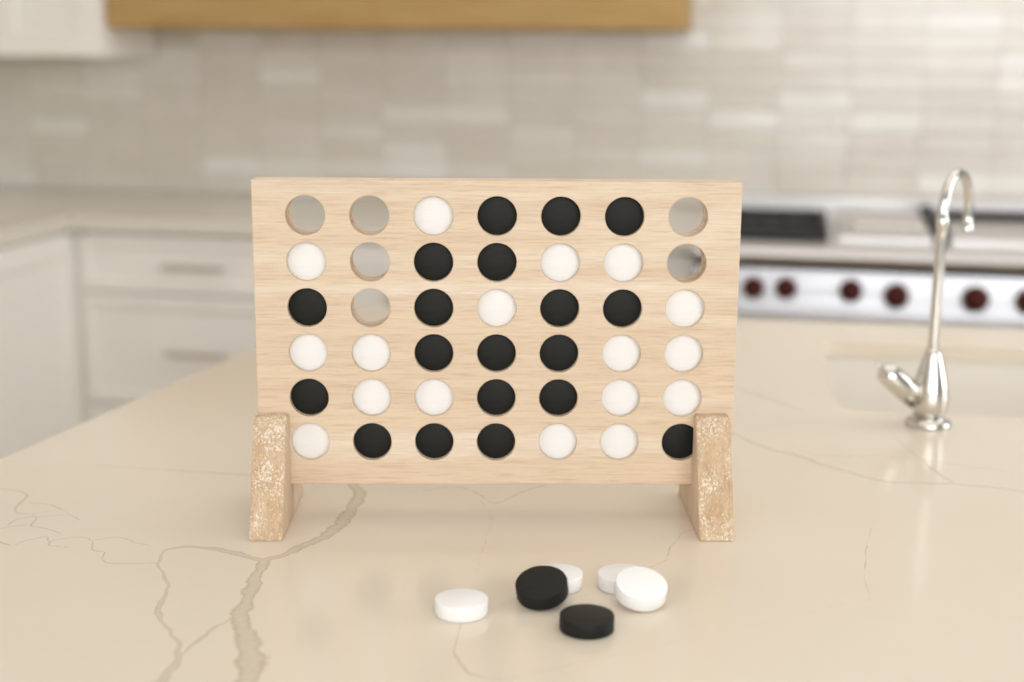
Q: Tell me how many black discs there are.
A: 21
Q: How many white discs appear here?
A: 21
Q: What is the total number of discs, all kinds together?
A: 42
